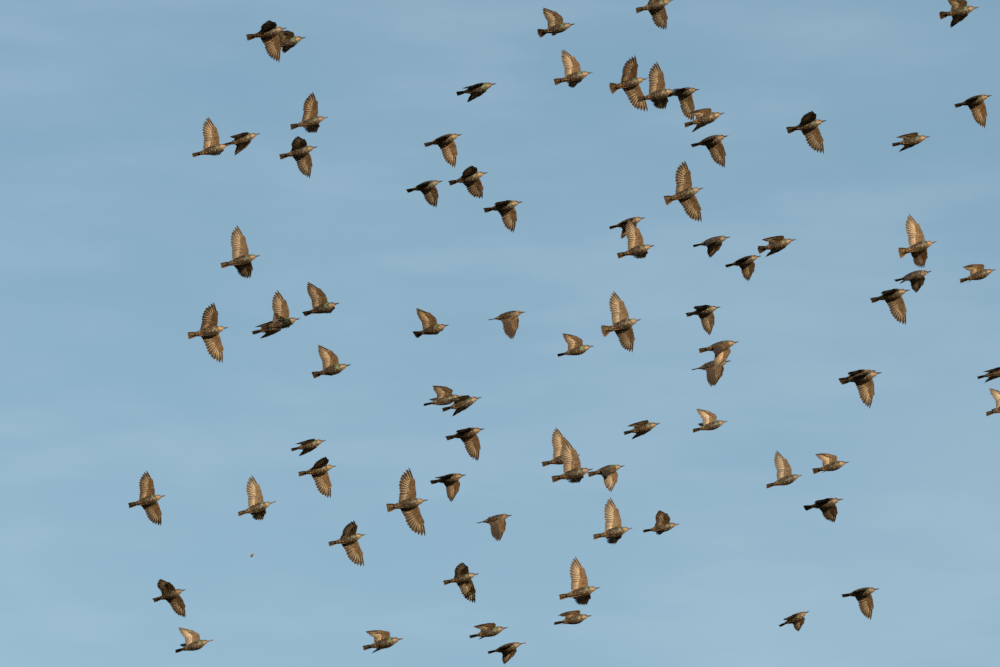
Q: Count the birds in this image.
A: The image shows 81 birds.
